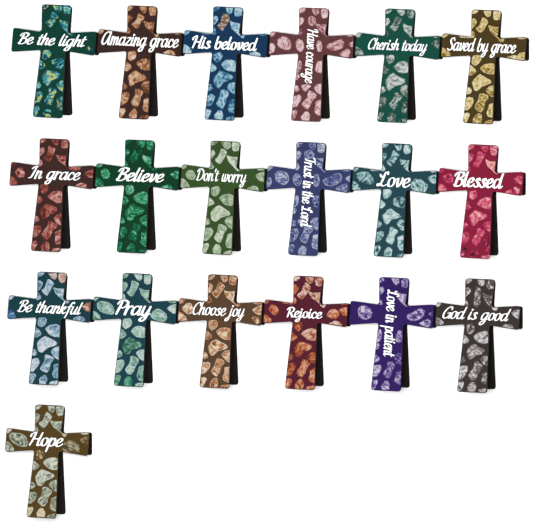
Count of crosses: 19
